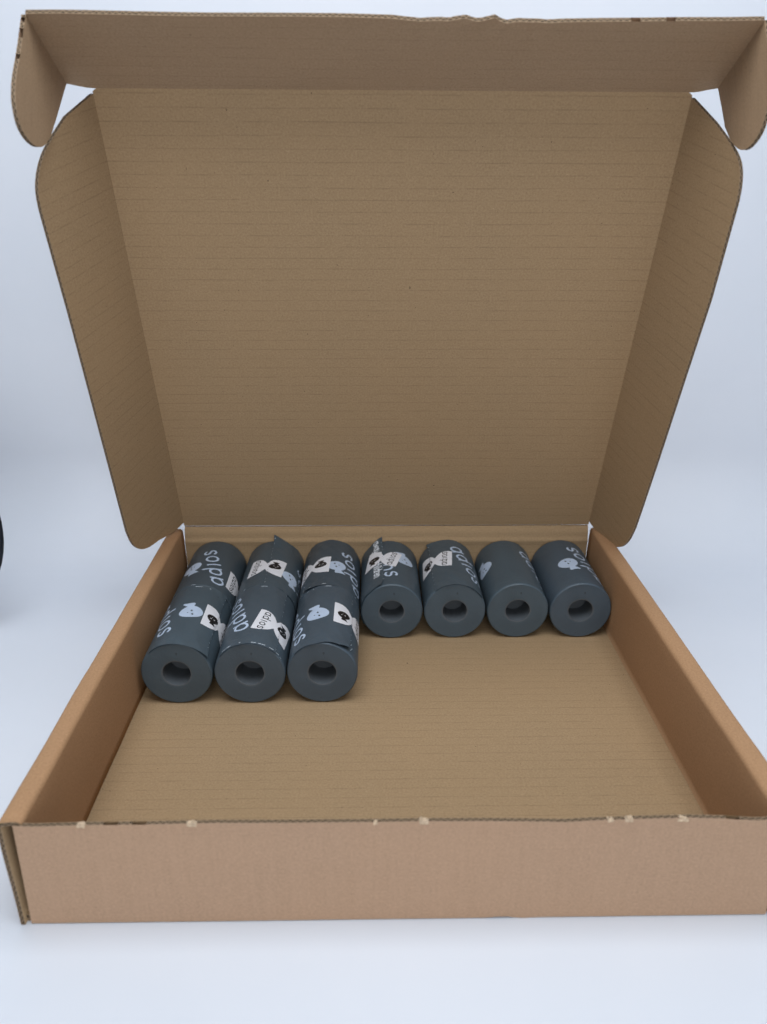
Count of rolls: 10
